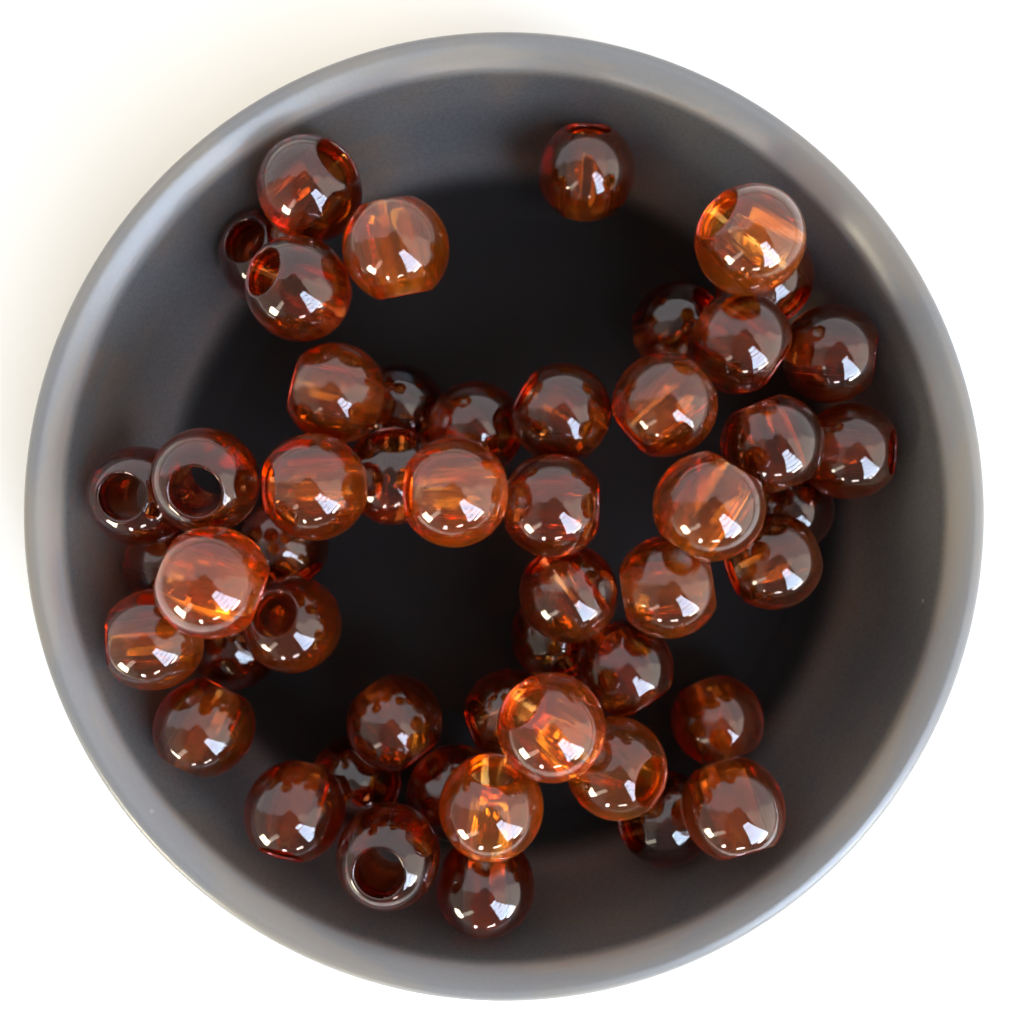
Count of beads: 50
